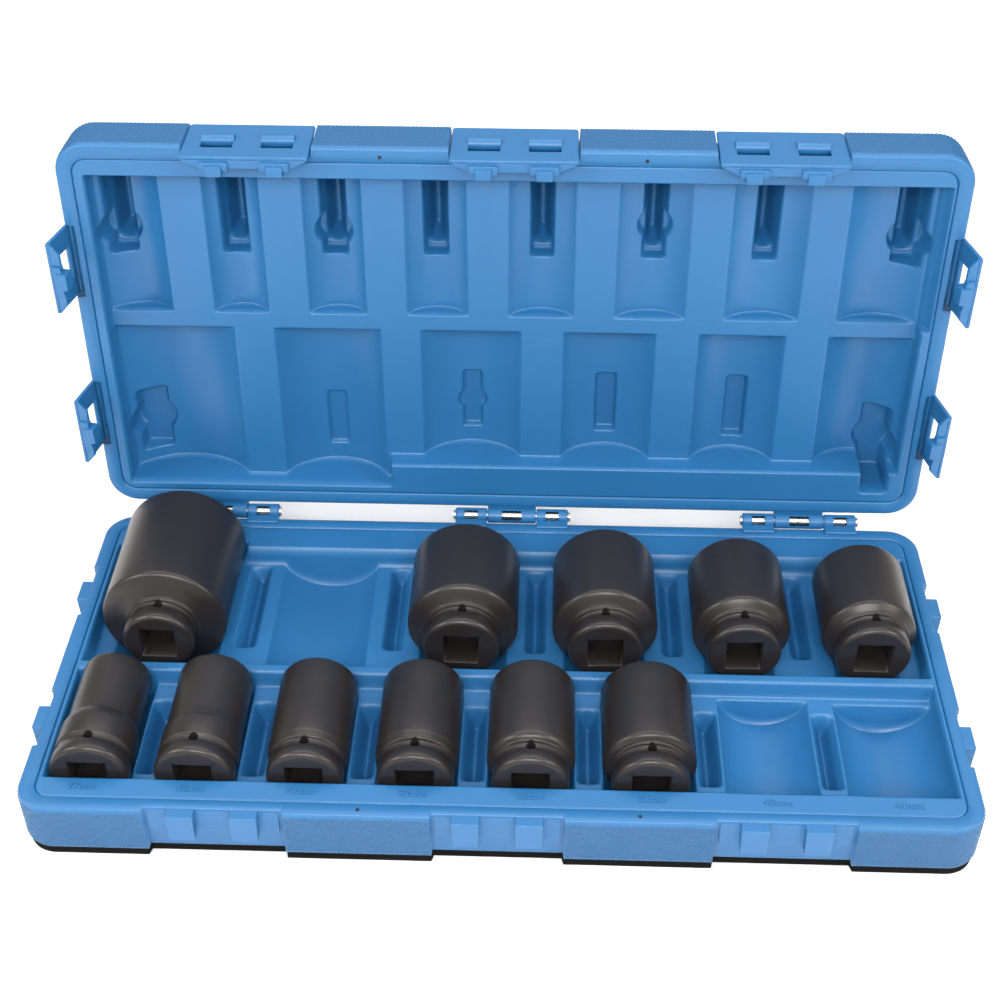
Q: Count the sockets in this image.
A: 11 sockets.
